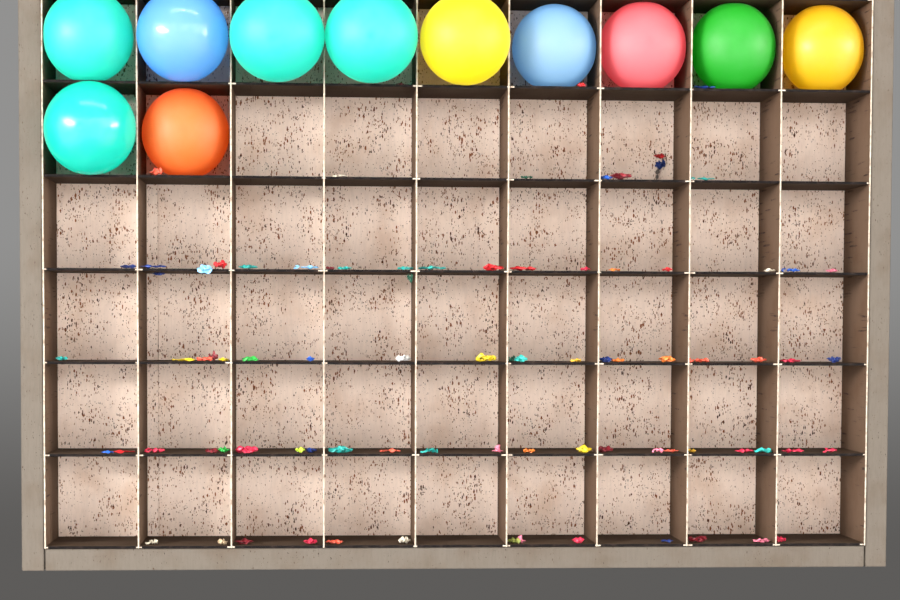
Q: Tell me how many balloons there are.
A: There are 11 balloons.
